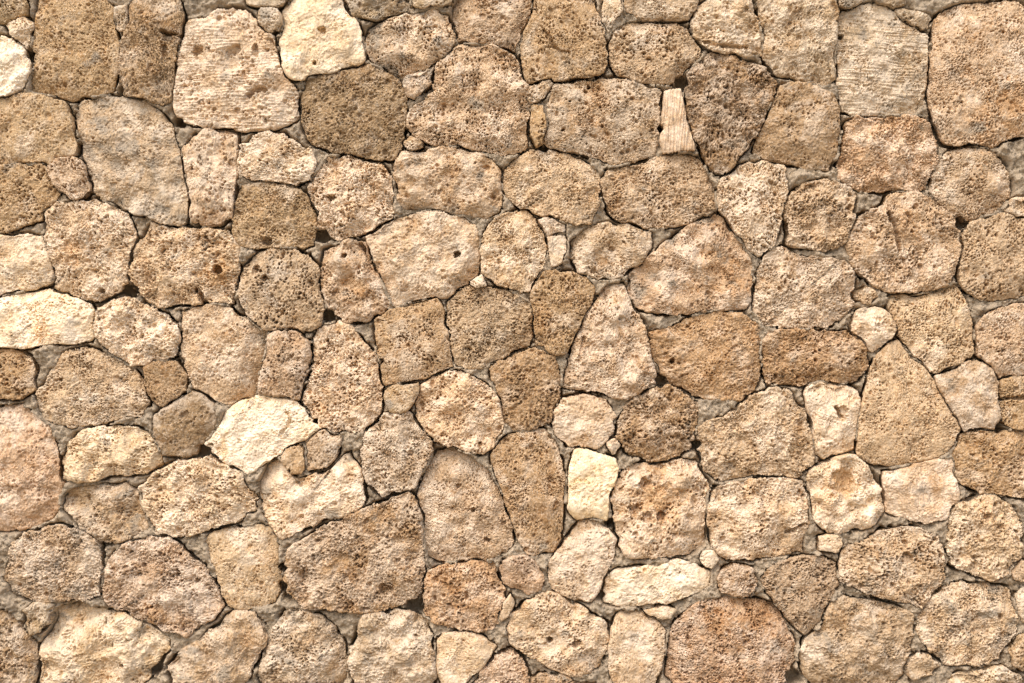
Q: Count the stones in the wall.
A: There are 148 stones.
